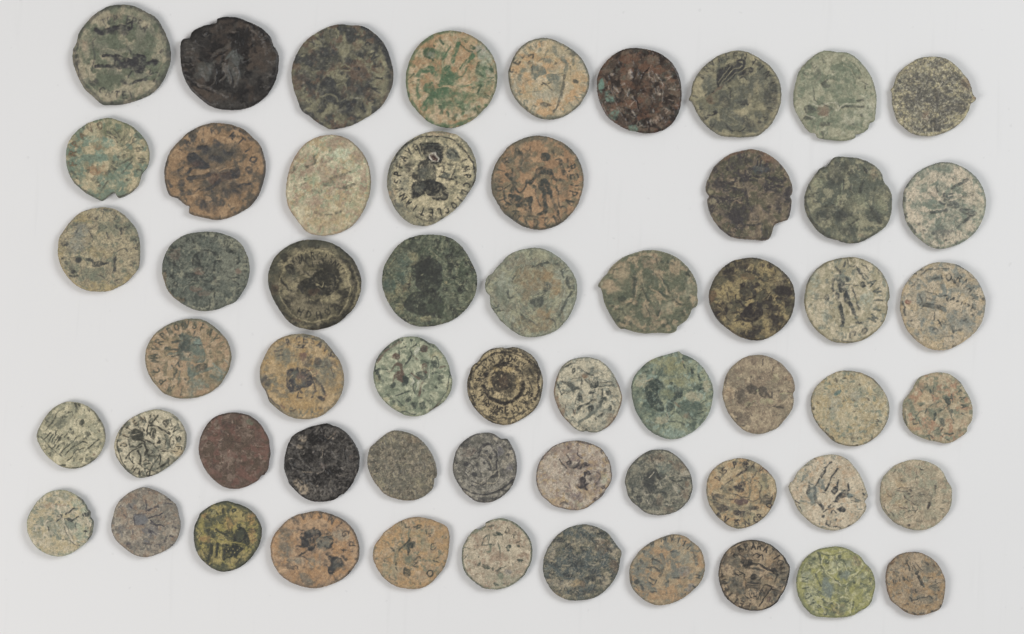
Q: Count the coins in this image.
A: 57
